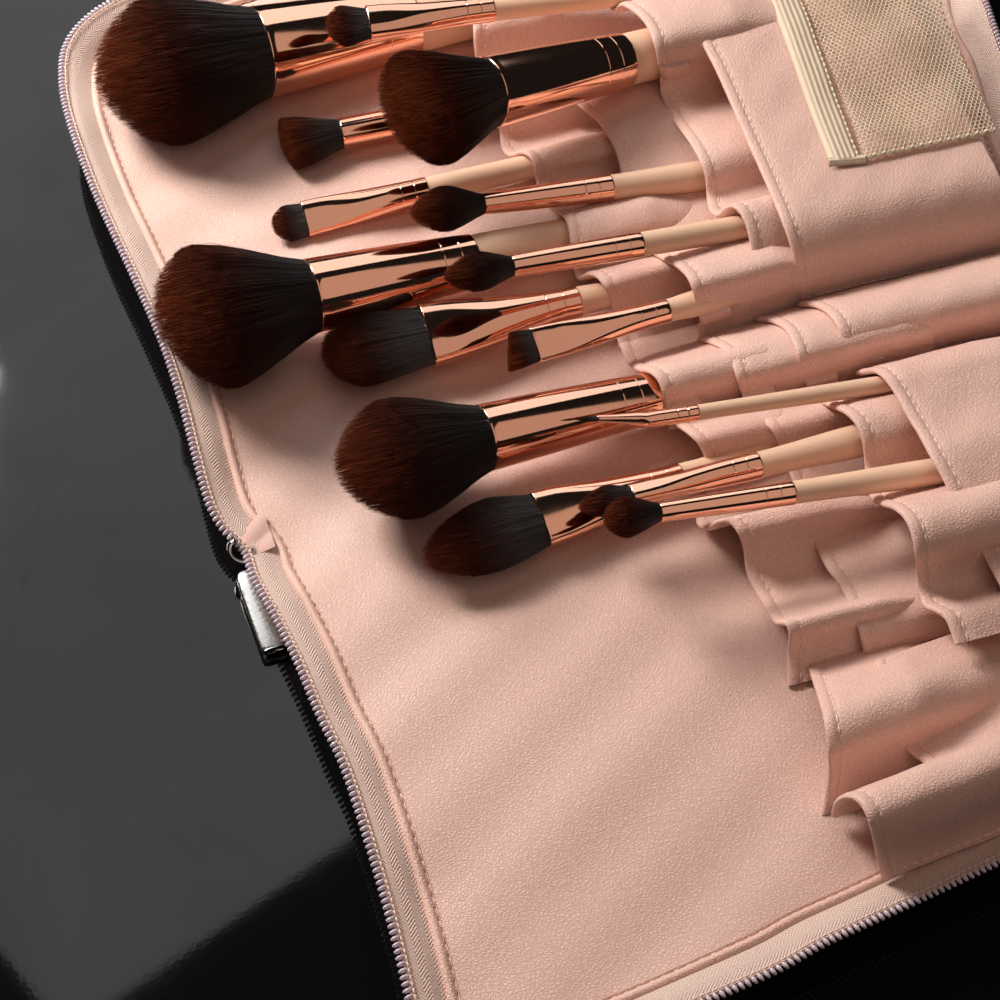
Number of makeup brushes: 15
